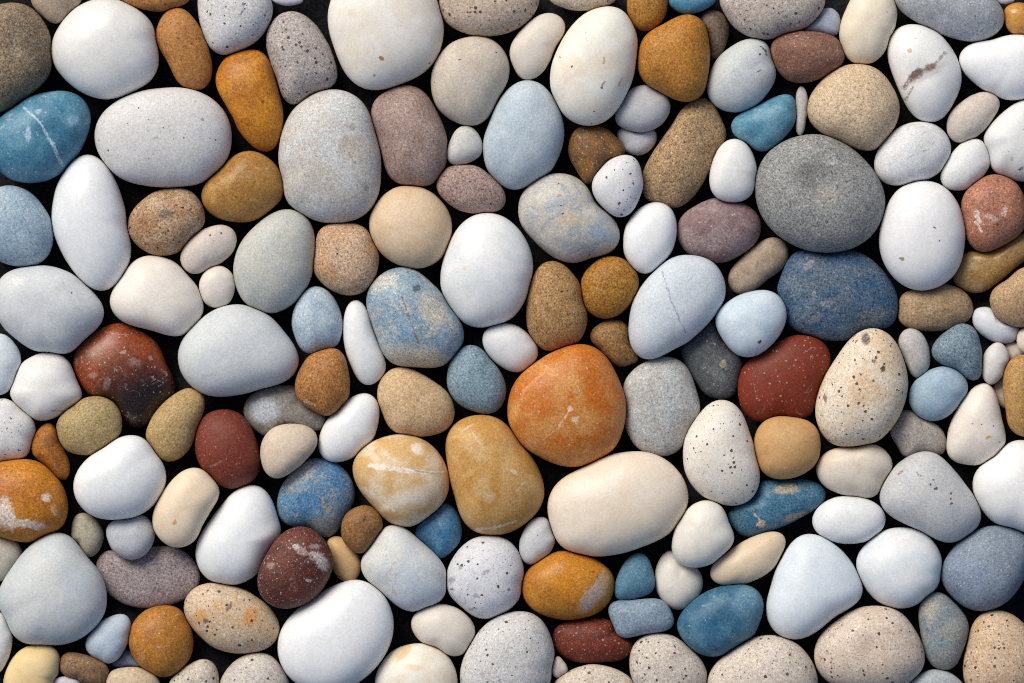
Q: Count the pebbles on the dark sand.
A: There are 173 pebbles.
